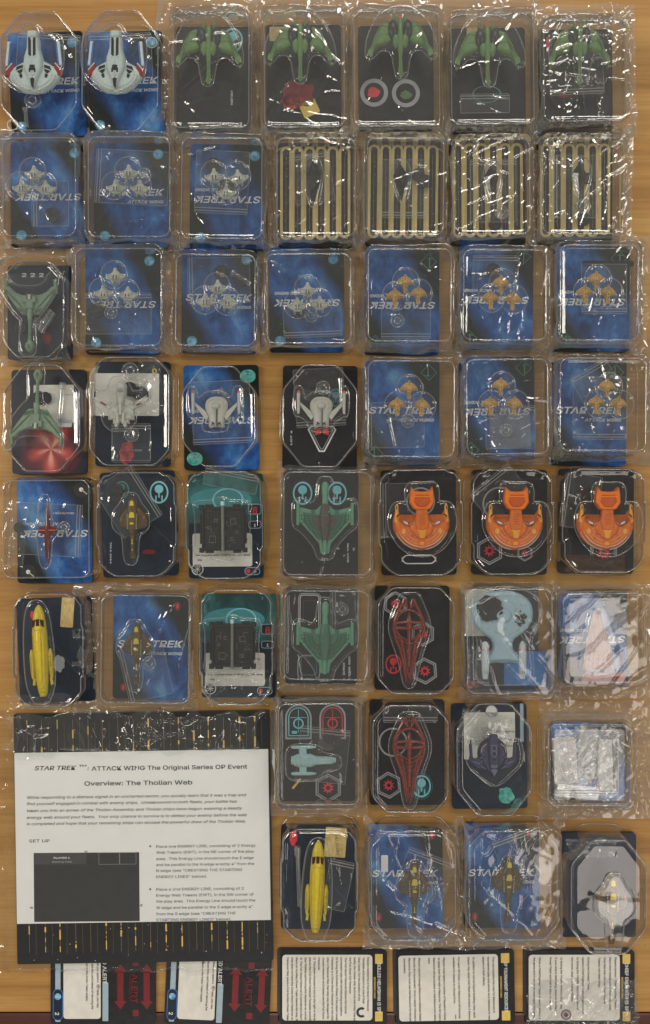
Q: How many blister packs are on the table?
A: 50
